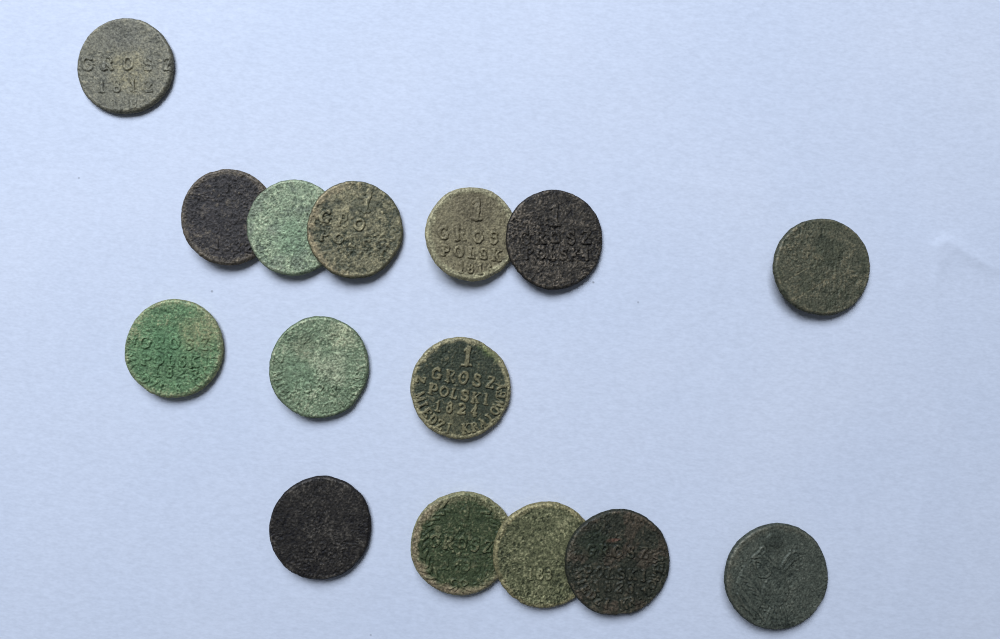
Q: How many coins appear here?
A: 15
